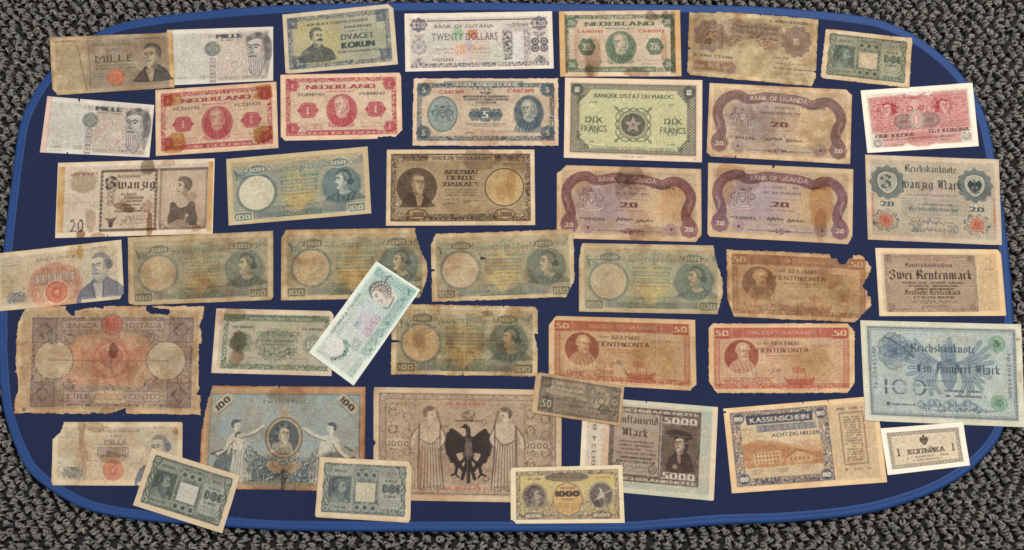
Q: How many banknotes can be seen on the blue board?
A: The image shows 44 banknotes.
